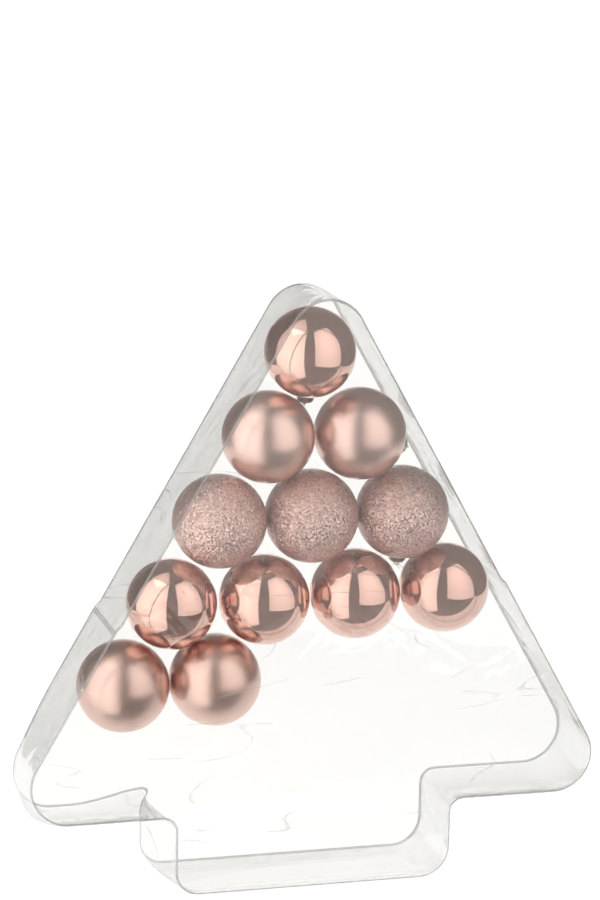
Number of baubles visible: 12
